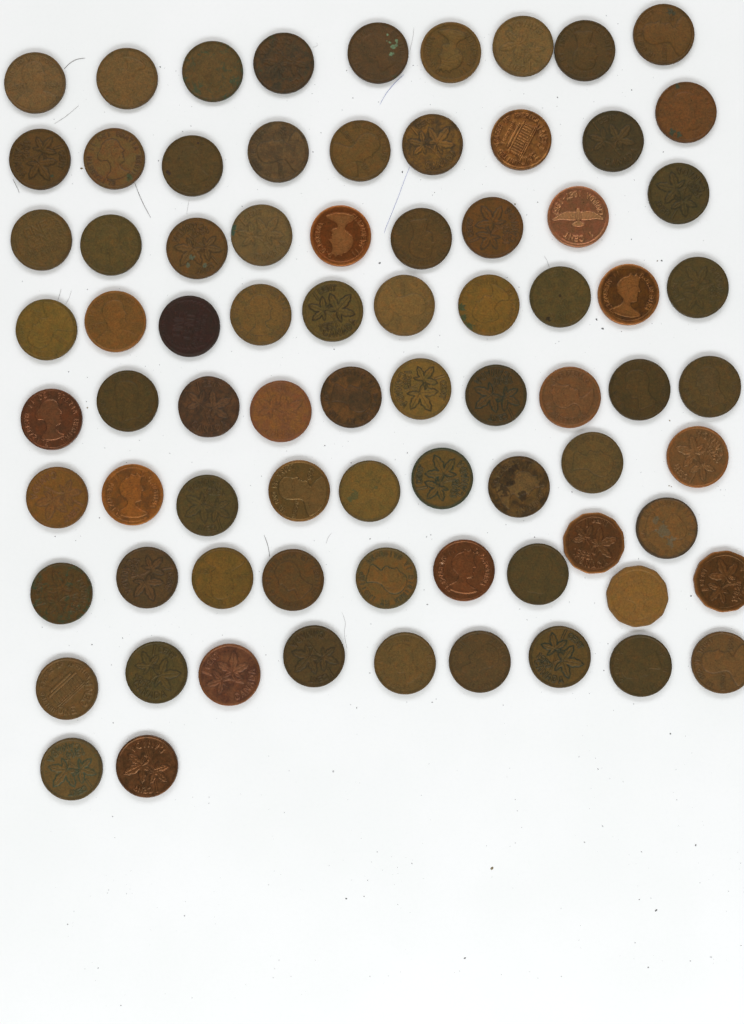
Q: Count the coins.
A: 78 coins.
